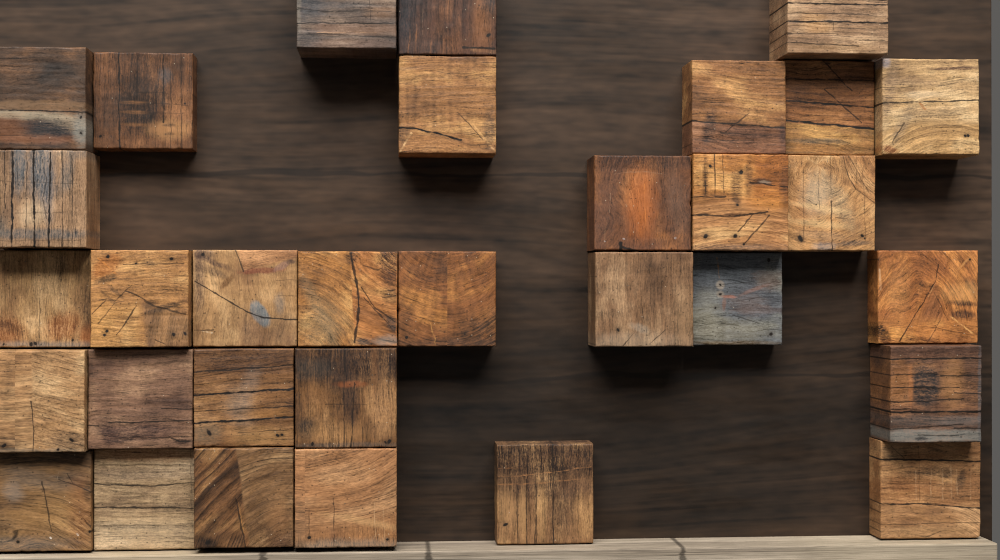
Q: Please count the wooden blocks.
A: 32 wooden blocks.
